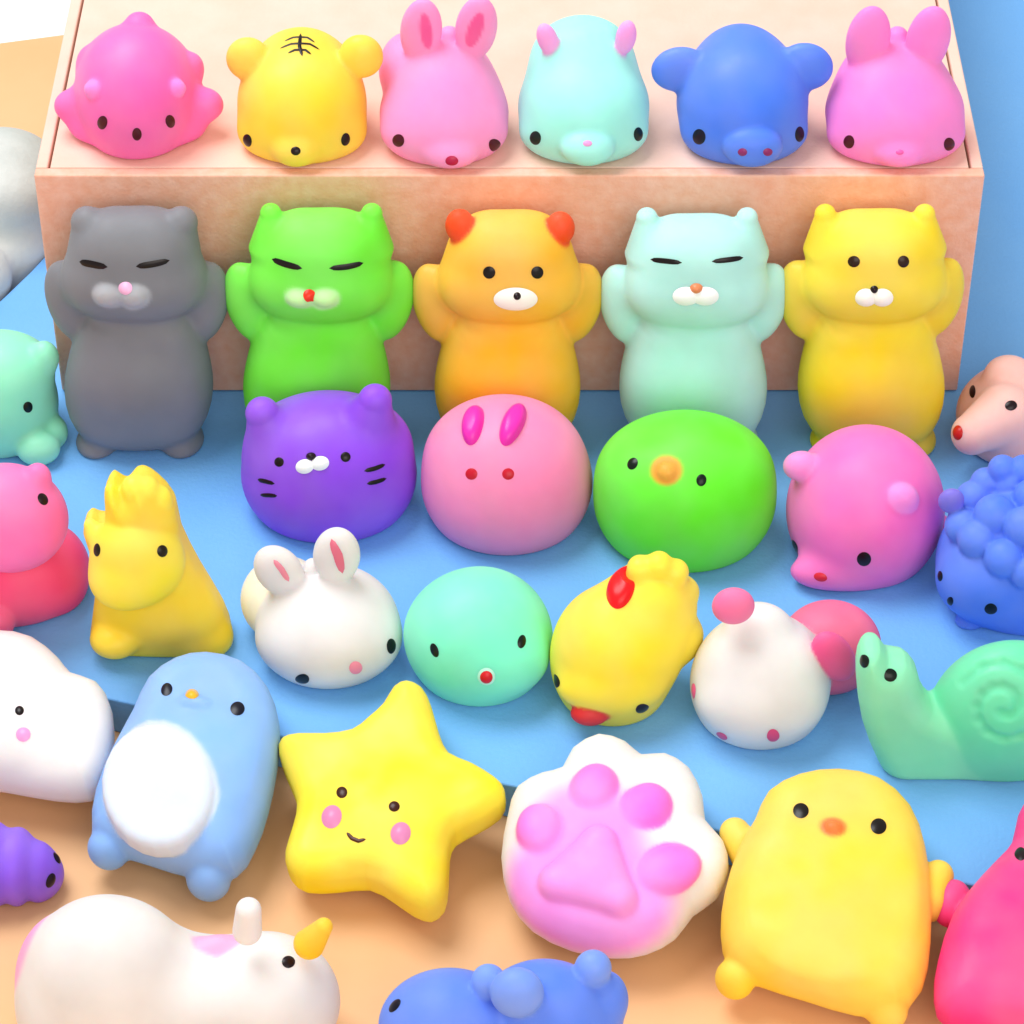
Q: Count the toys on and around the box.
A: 34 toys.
